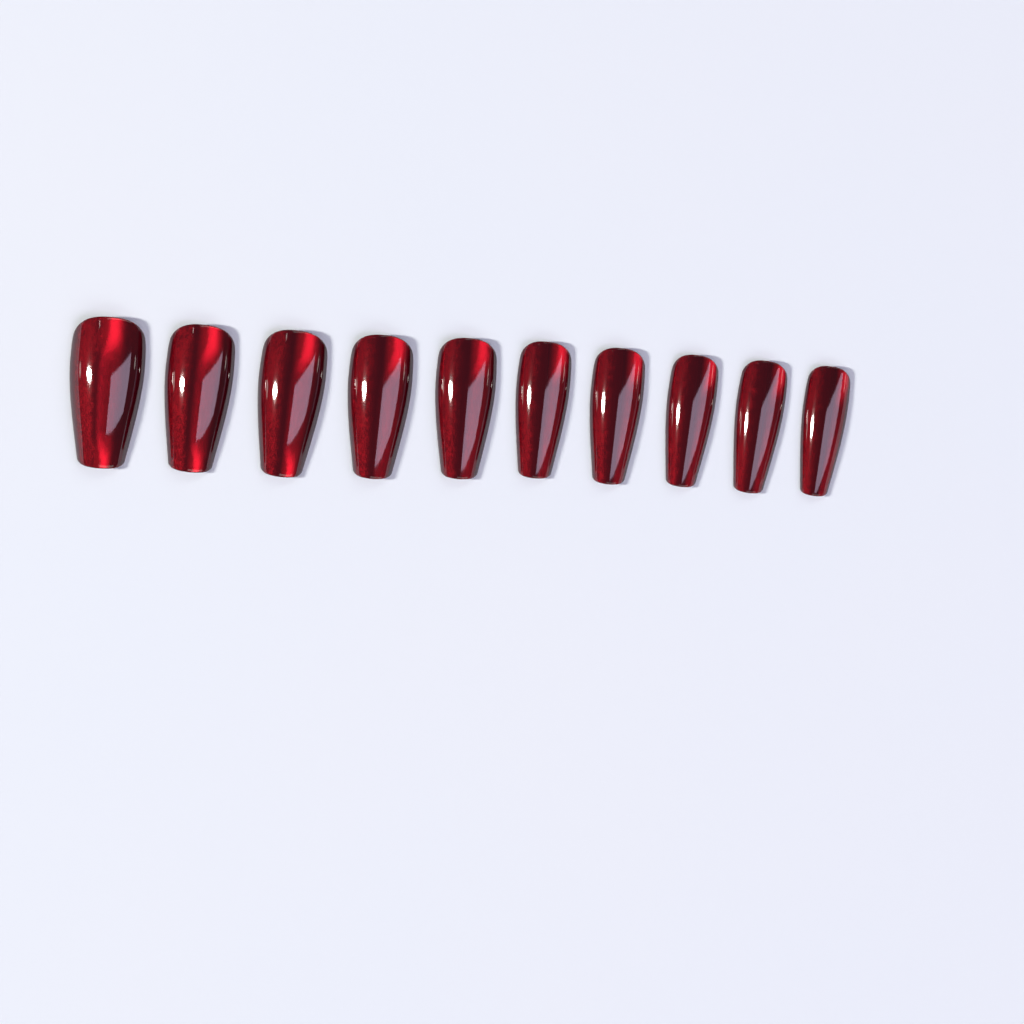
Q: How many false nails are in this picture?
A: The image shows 10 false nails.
